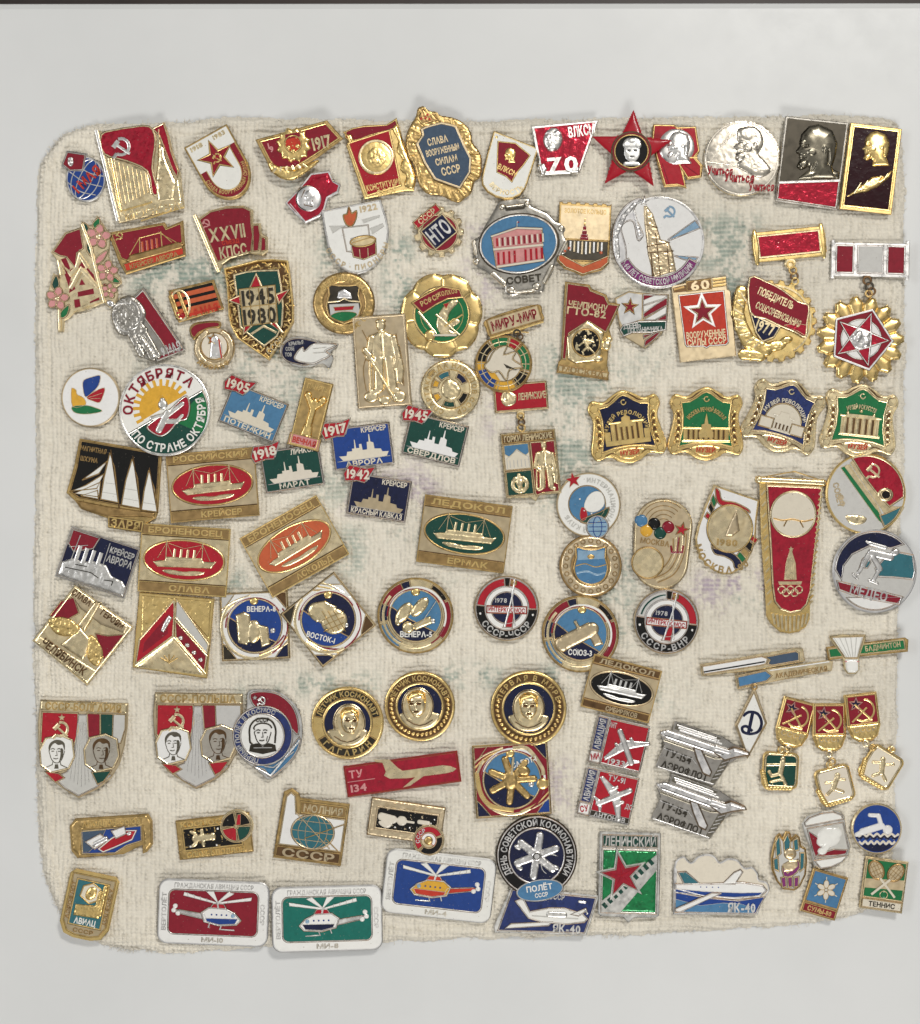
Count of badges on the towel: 107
